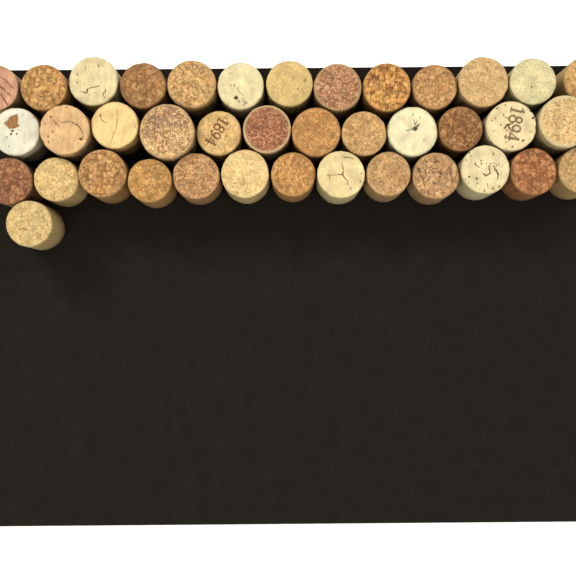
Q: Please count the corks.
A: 39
